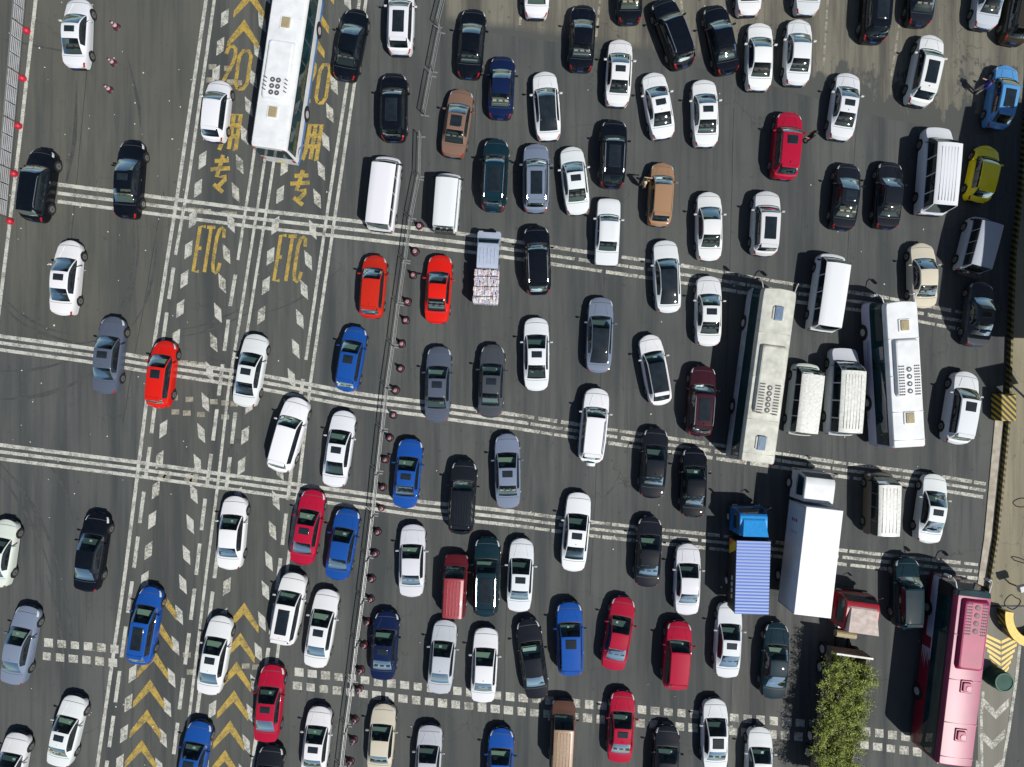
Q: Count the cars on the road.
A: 111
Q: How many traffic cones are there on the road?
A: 27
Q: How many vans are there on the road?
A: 8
